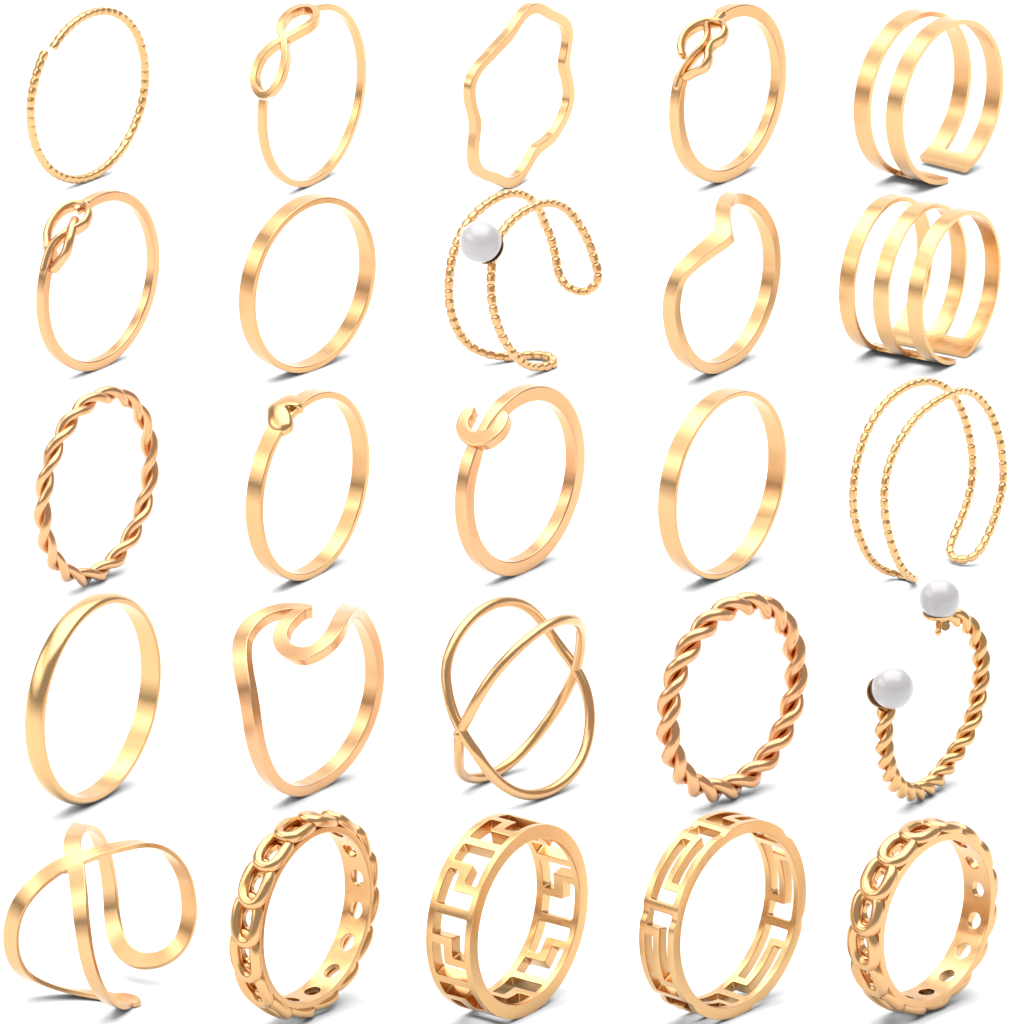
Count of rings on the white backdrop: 25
